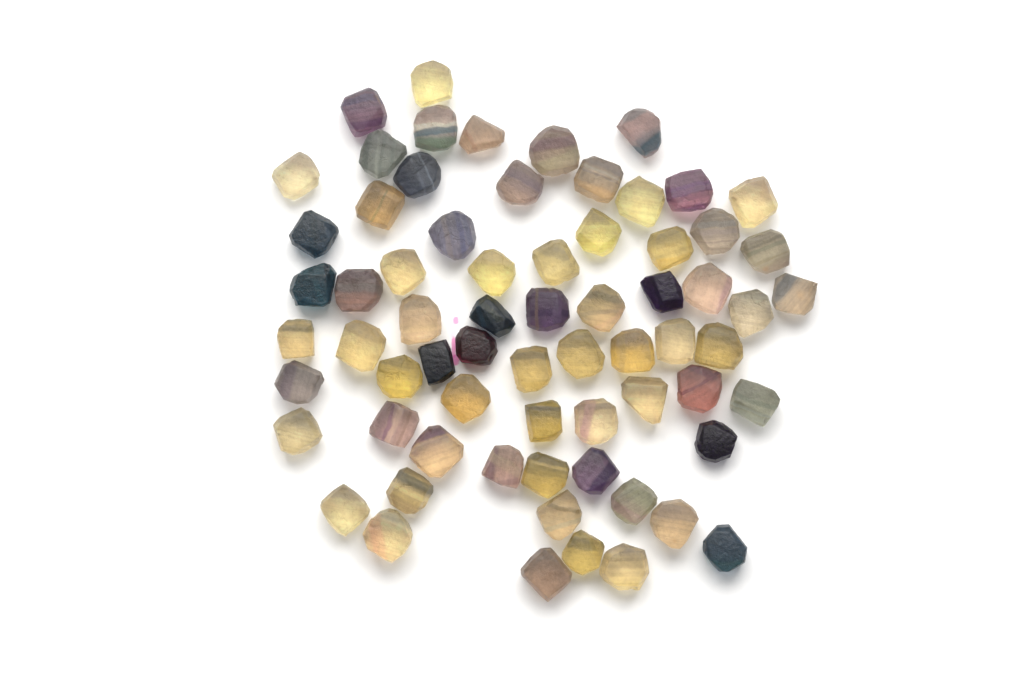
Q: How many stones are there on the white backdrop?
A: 68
